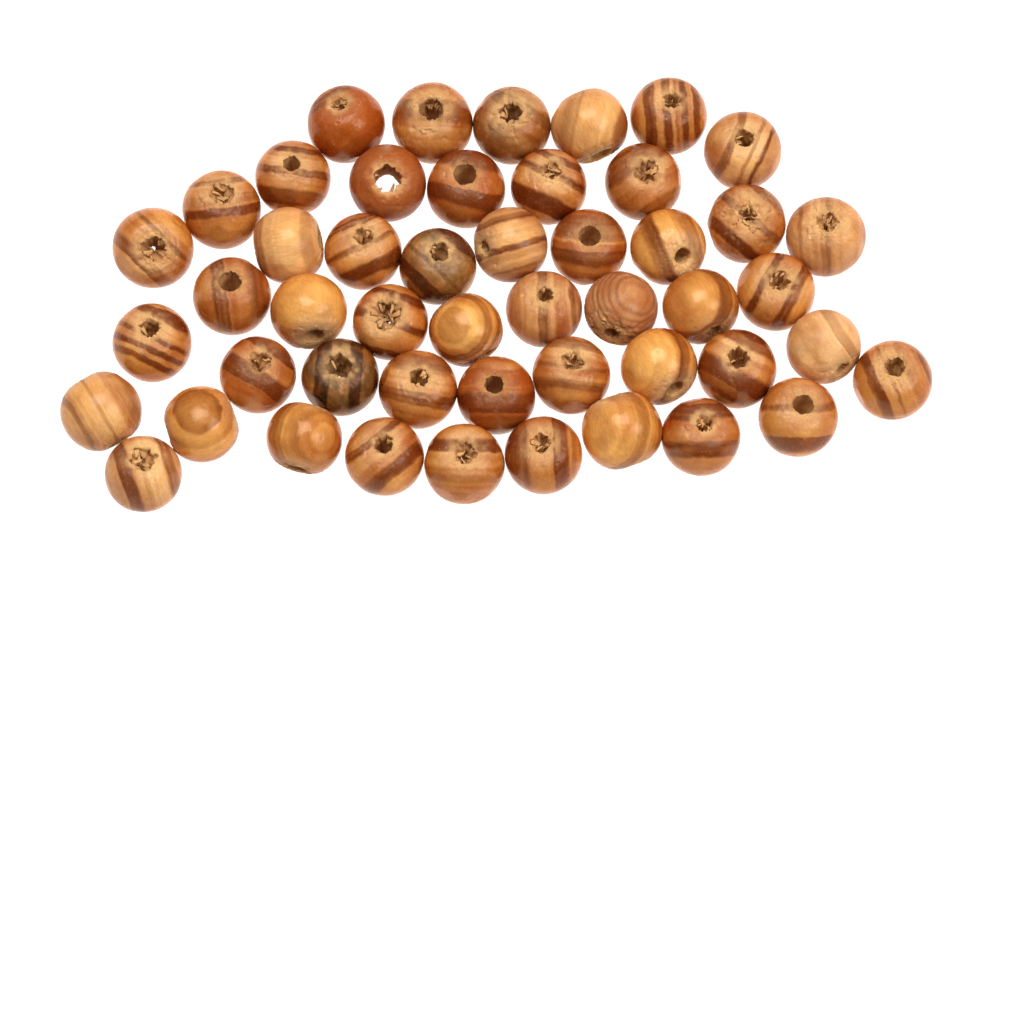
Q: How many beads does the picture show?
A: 49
